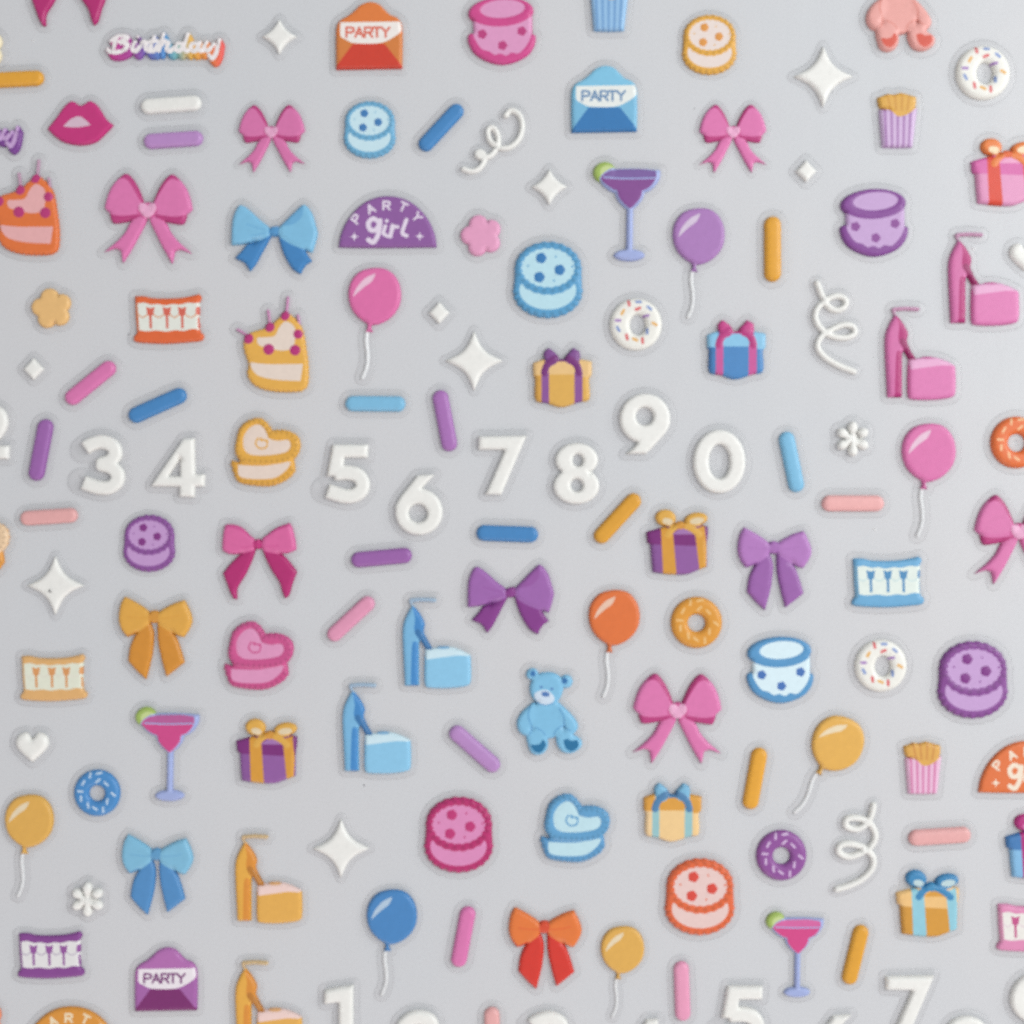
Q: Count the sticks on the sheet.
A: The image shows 24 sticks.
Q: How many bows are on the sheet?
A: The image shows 13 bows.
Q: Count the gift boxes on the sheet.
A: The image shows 8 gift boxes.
